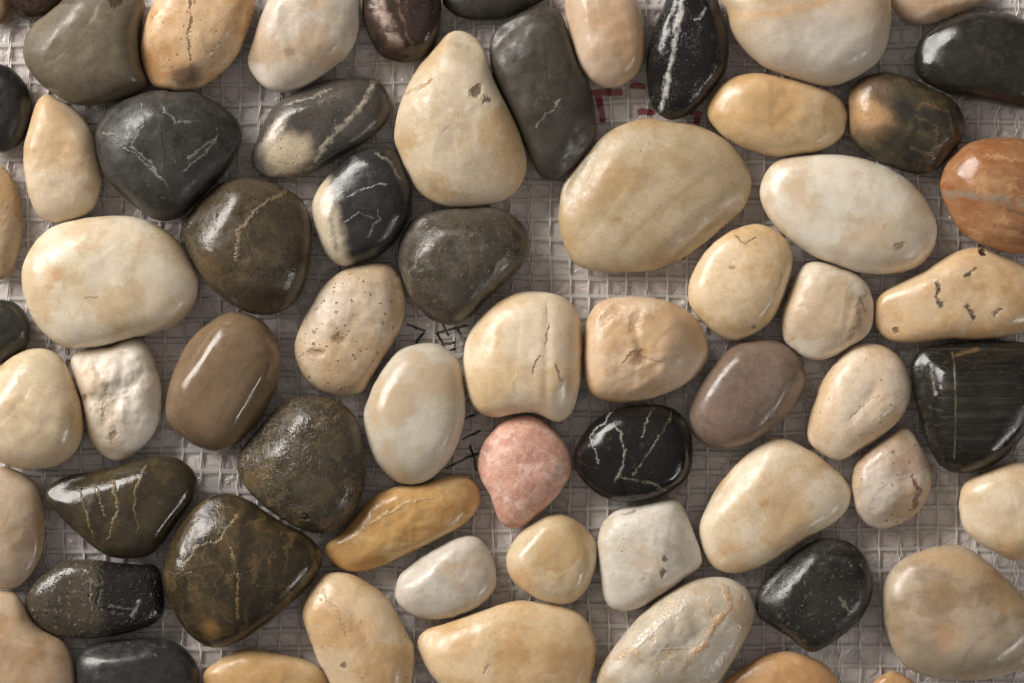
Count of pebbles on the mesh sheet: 66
